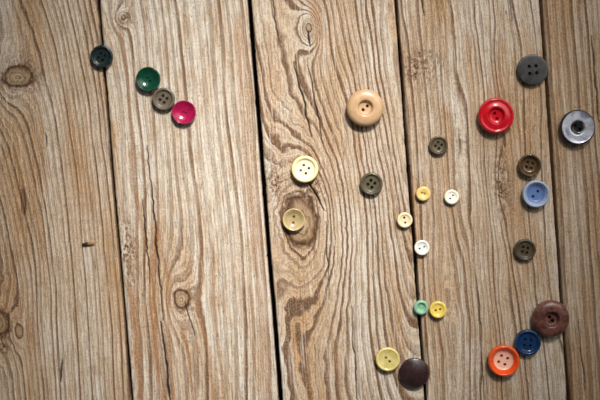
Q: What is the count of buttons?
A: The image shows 26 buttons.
